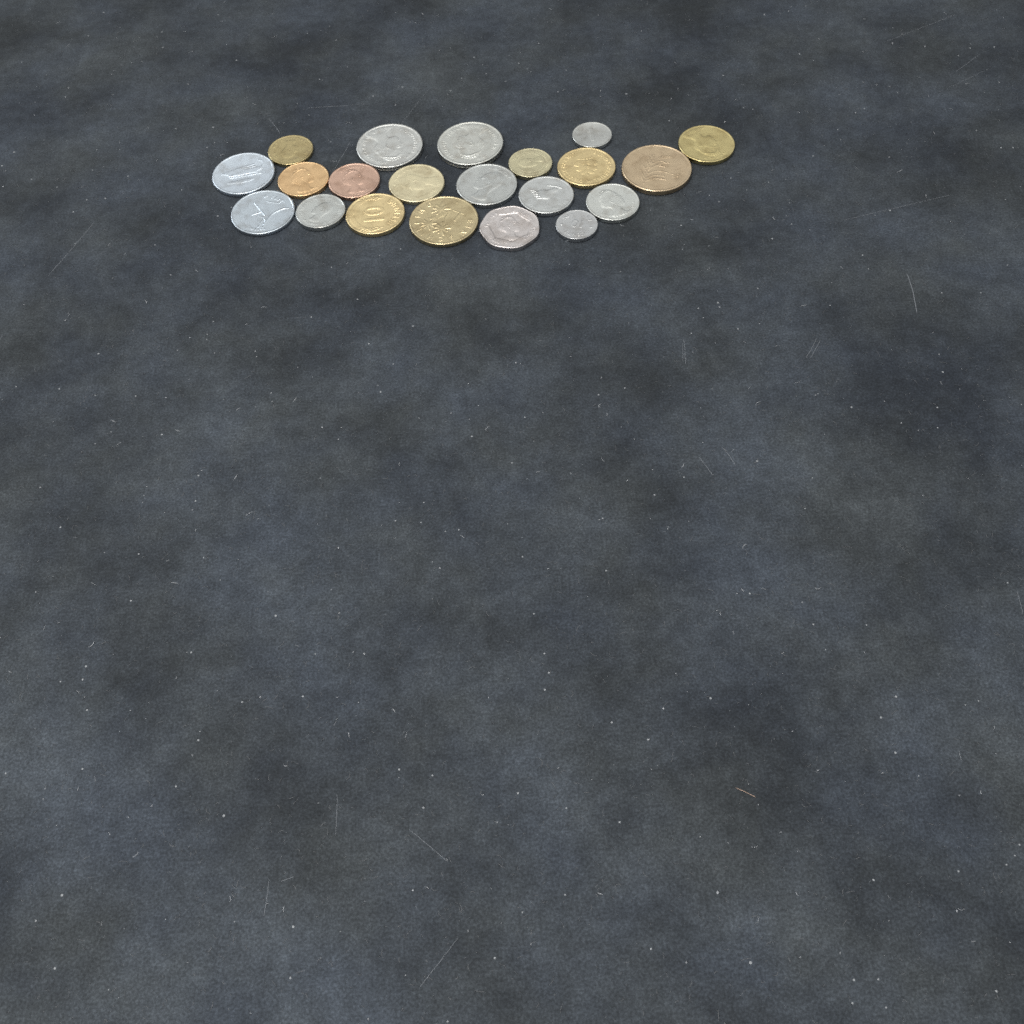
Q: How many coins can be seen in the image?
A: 21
